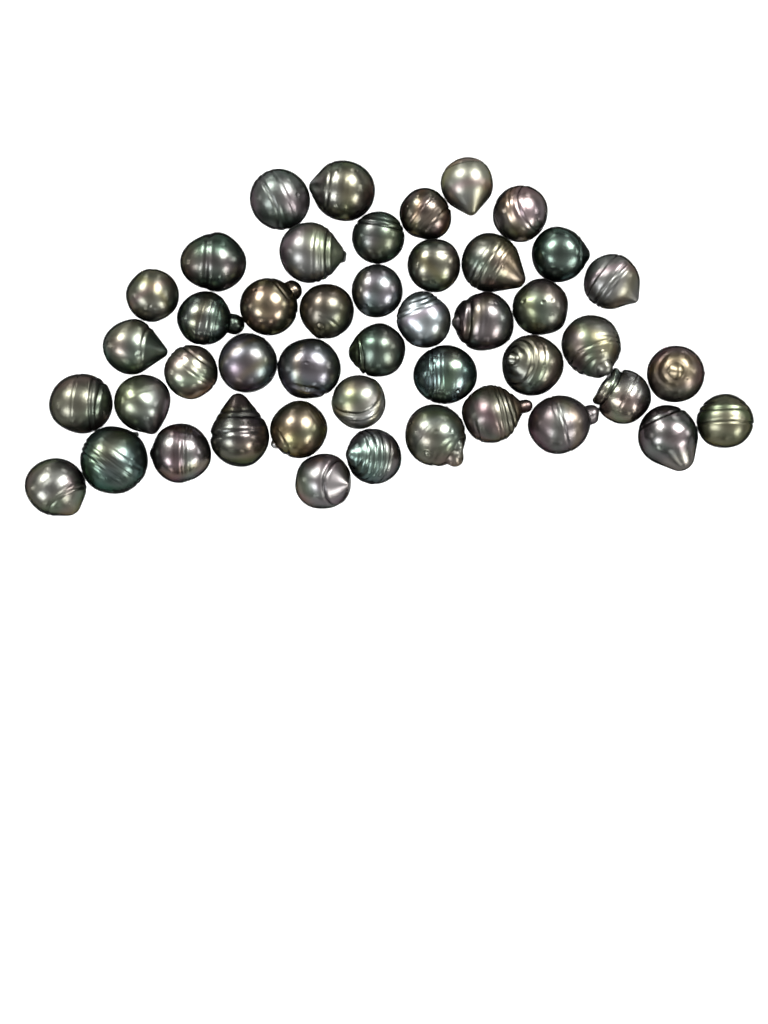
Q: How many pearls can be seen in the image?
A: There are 45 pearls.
